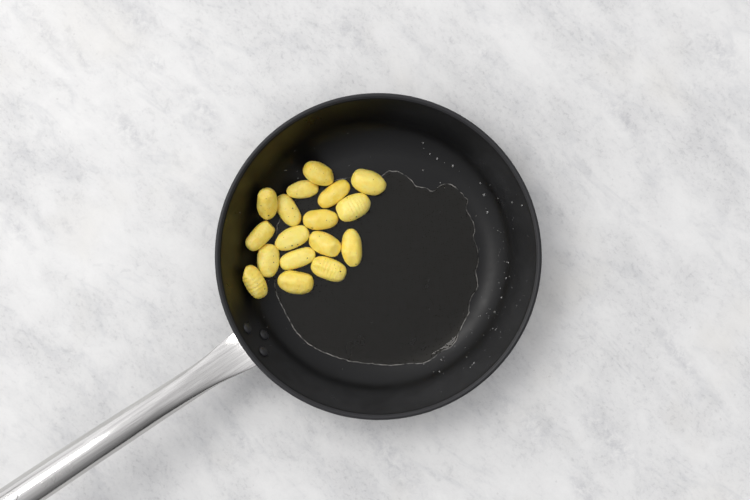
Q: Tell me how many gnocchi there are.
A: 17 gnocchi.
